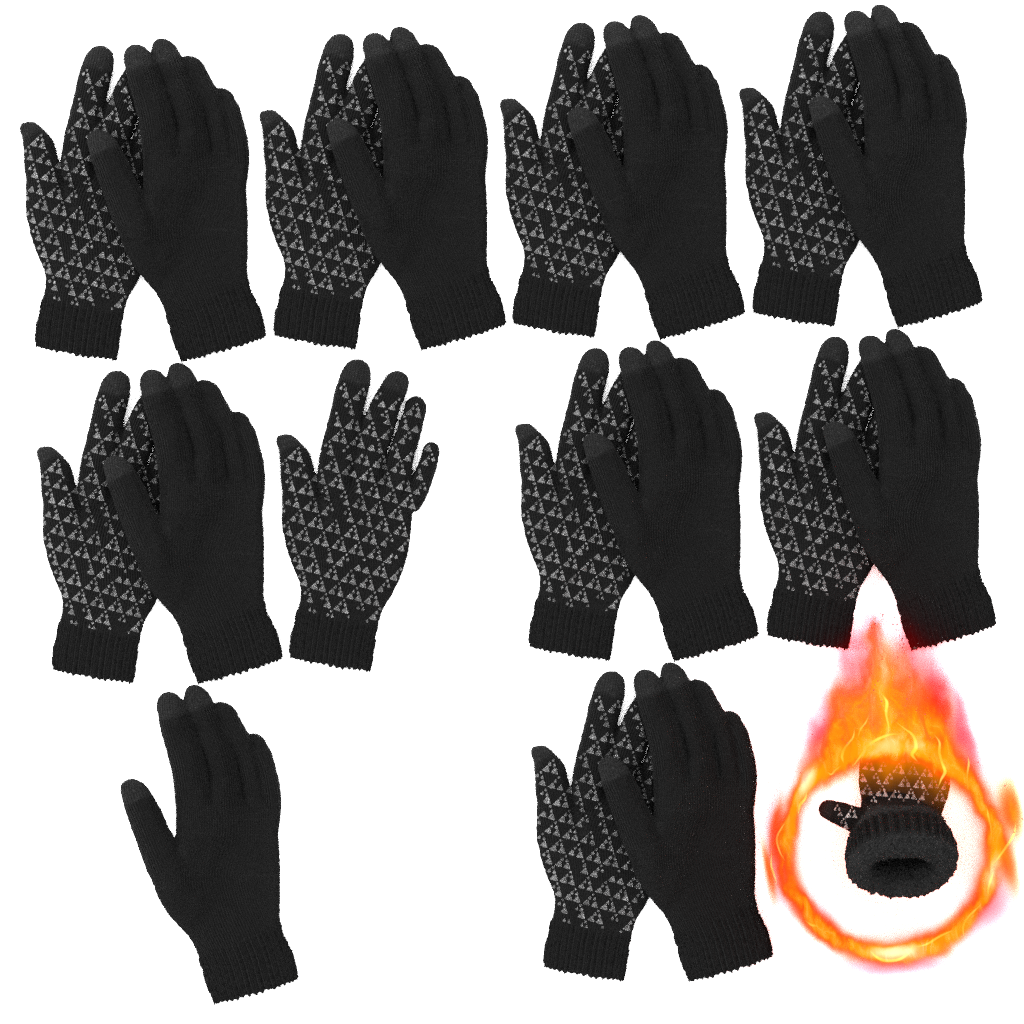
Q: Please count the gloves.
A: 19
